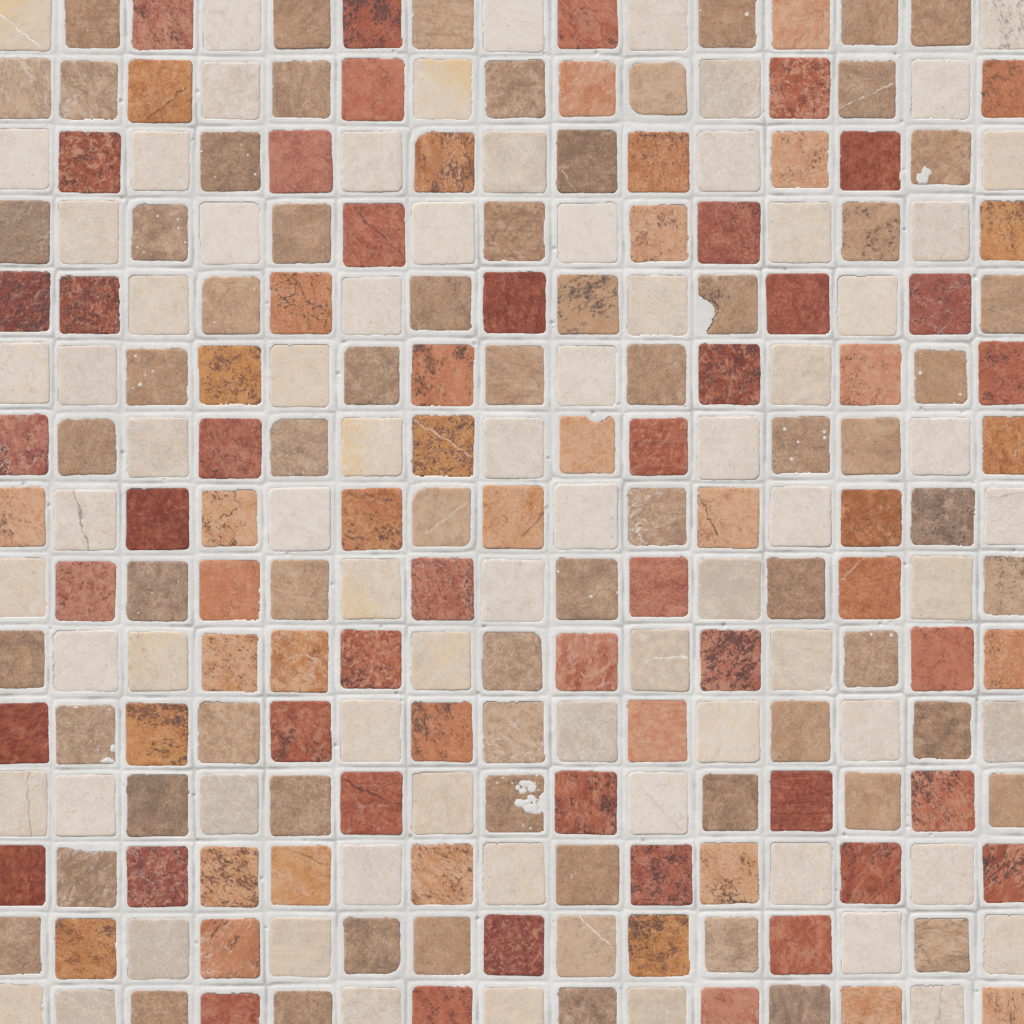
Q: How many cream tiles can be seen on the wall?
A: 74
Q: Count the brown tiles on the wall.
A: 68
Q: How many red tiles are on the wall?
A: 44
